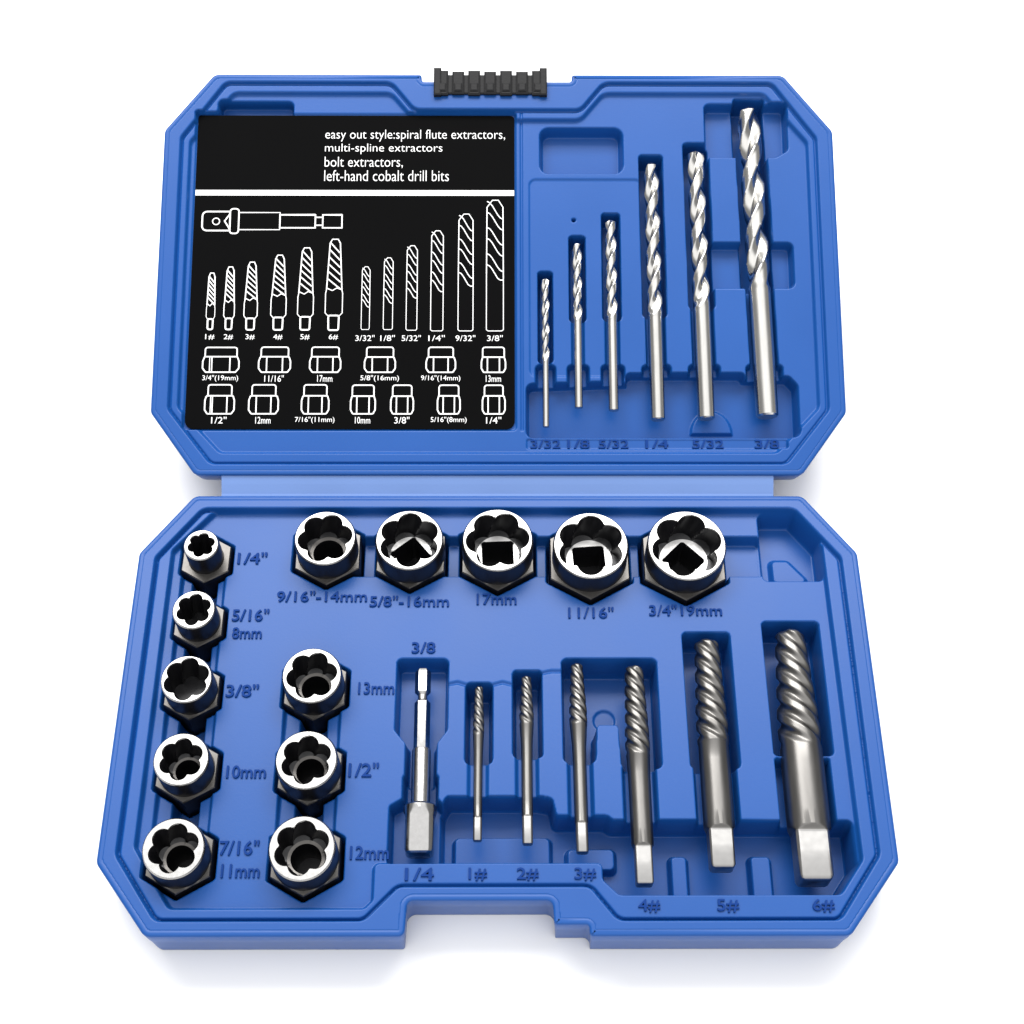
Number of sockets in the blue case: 13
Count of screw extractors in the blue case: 6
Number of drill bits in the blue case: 6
